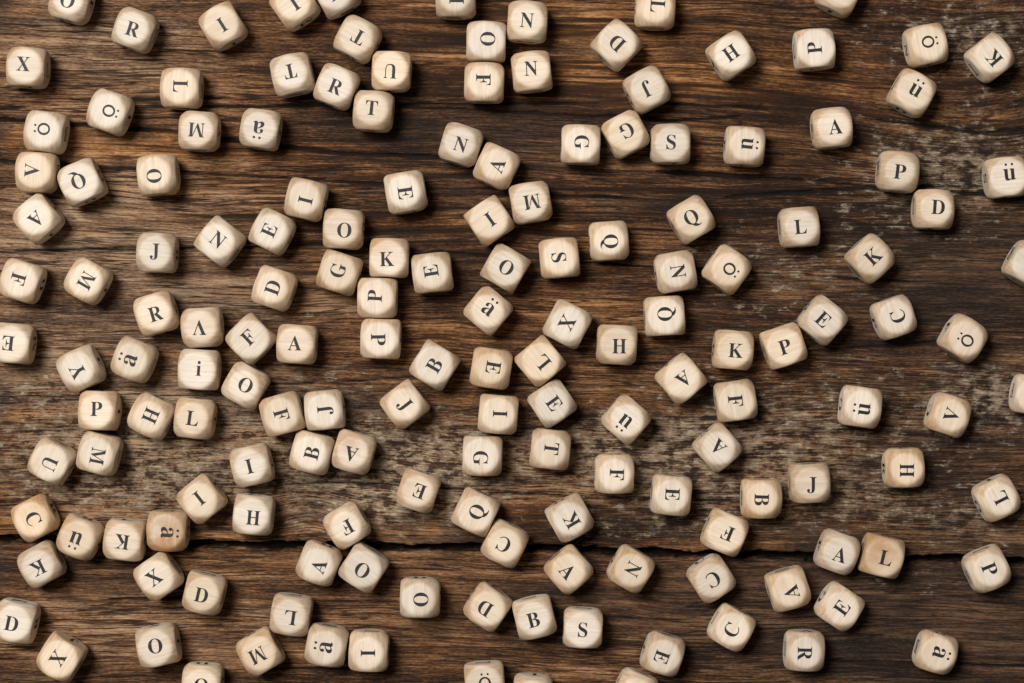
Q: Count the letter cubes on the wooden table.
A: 162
